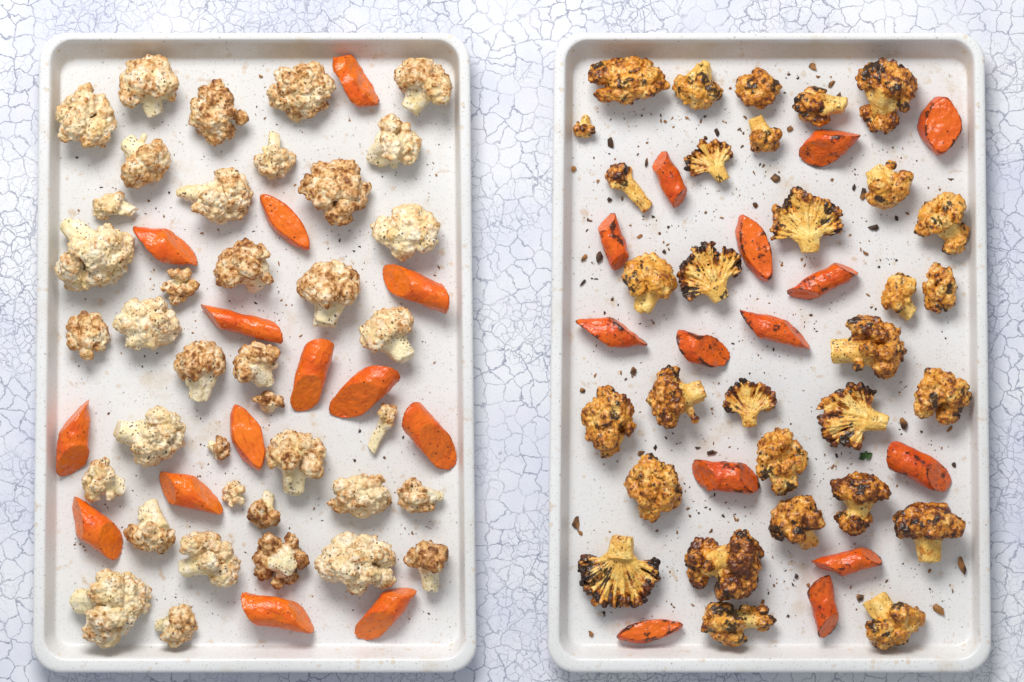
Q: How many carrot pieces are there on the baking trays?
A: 28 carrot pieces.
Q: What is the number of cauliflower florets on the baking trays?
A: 69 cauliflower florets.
